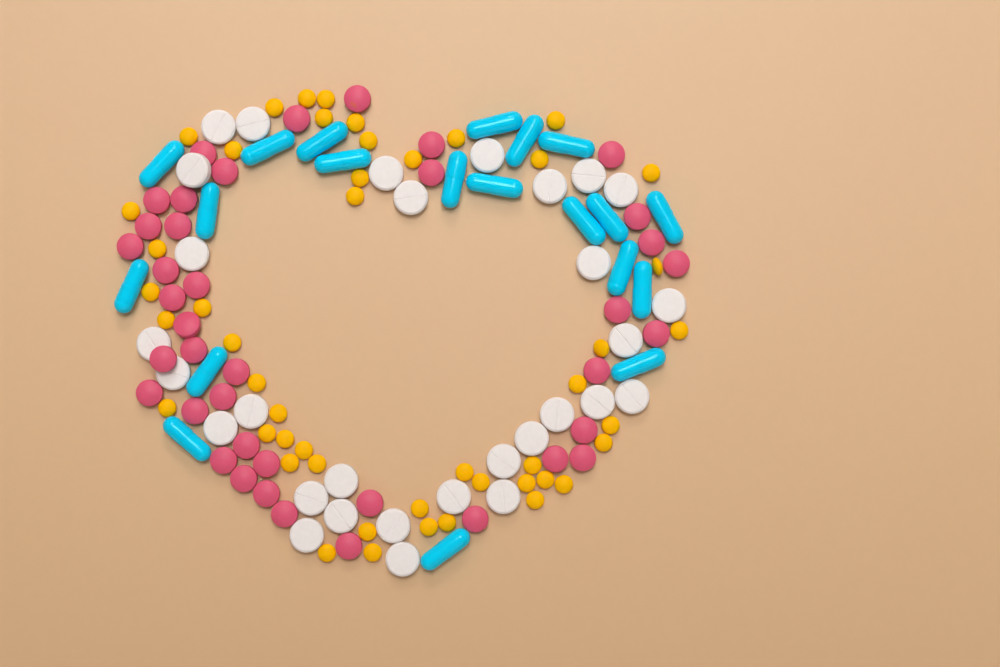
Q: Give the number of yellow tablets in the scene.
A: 48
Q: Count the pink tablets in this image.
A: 40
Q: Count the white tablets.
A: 30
